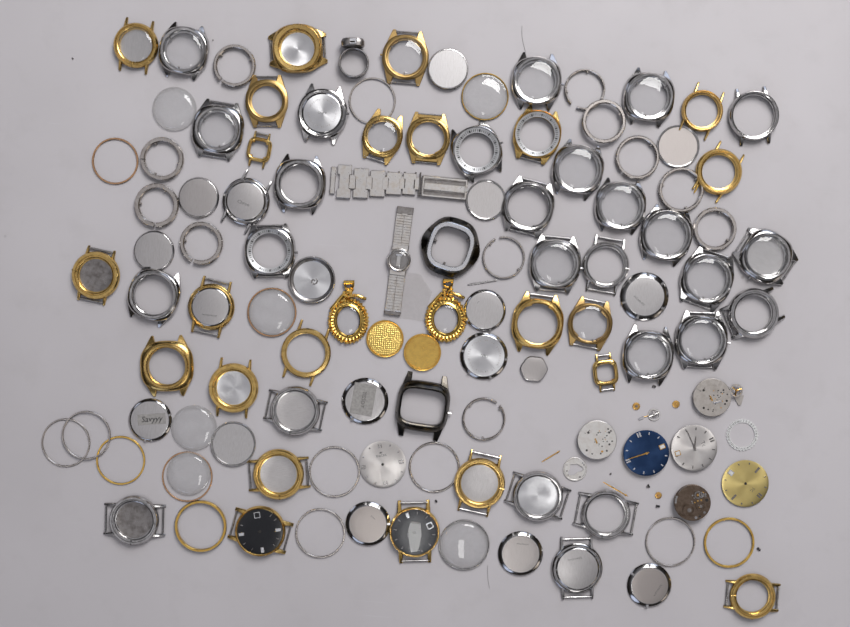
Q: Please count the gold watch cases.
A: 23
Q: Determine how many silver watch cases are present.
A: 27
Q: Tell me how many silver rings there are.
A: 18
